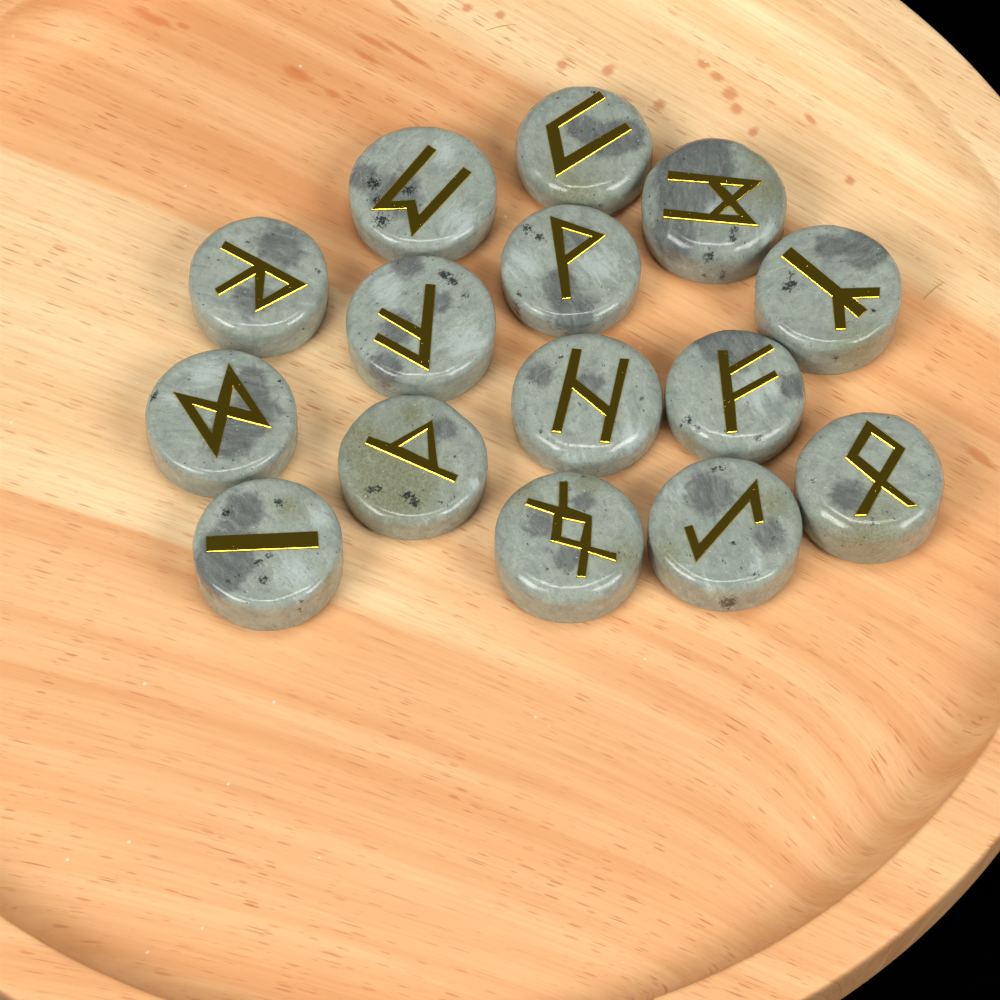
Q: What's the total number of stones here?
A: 15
